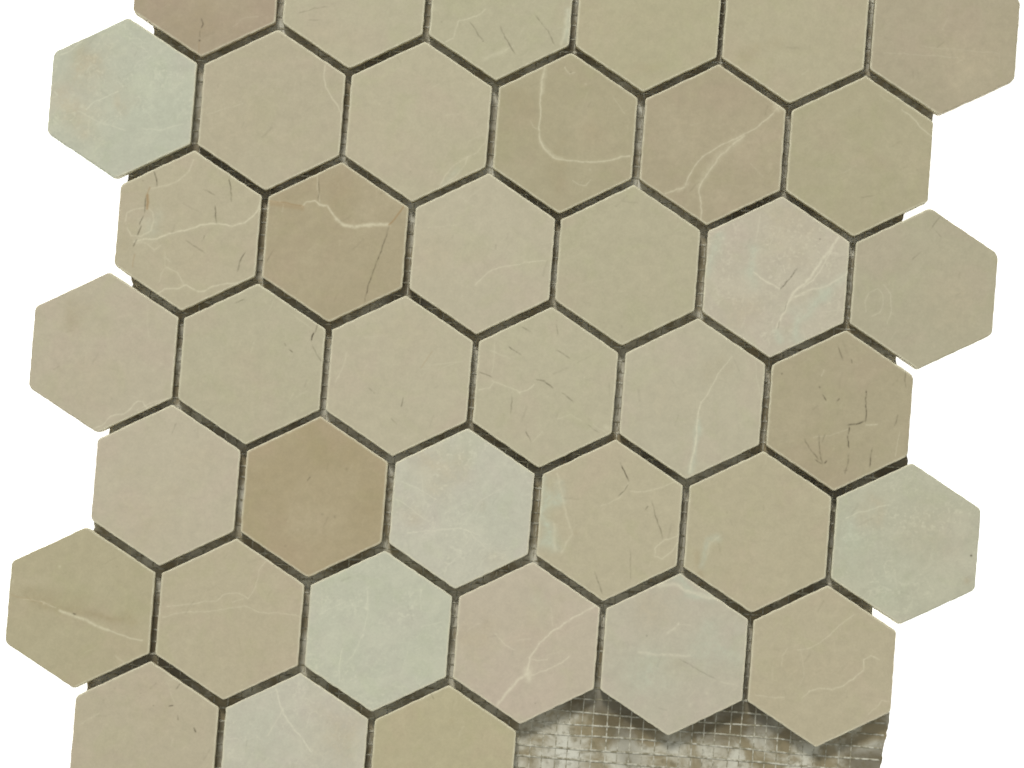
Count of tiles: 39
